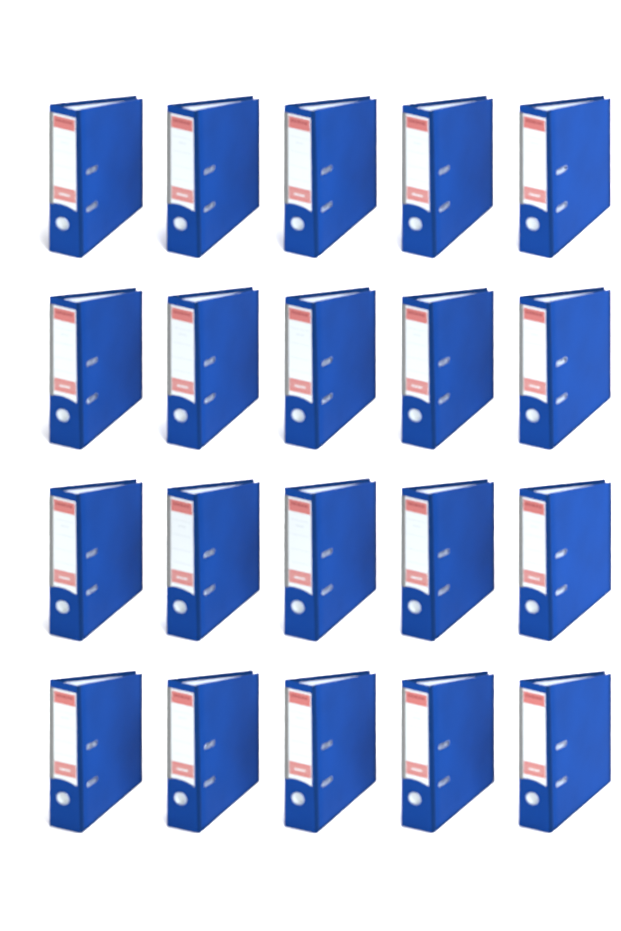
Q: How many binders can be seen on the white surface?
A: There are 20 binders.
